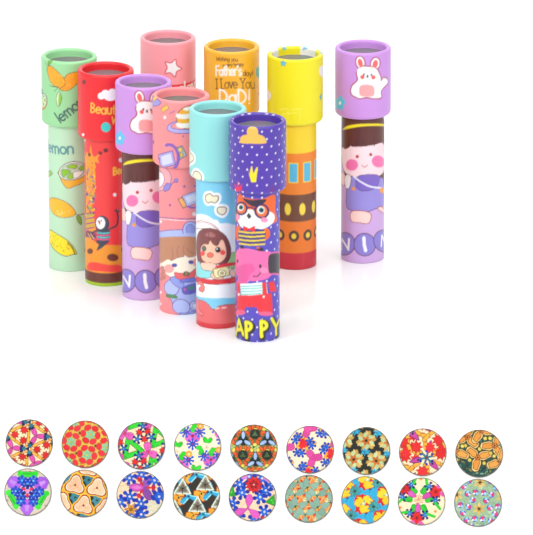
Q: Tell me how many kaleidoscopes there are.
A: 10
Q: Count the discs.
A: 18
